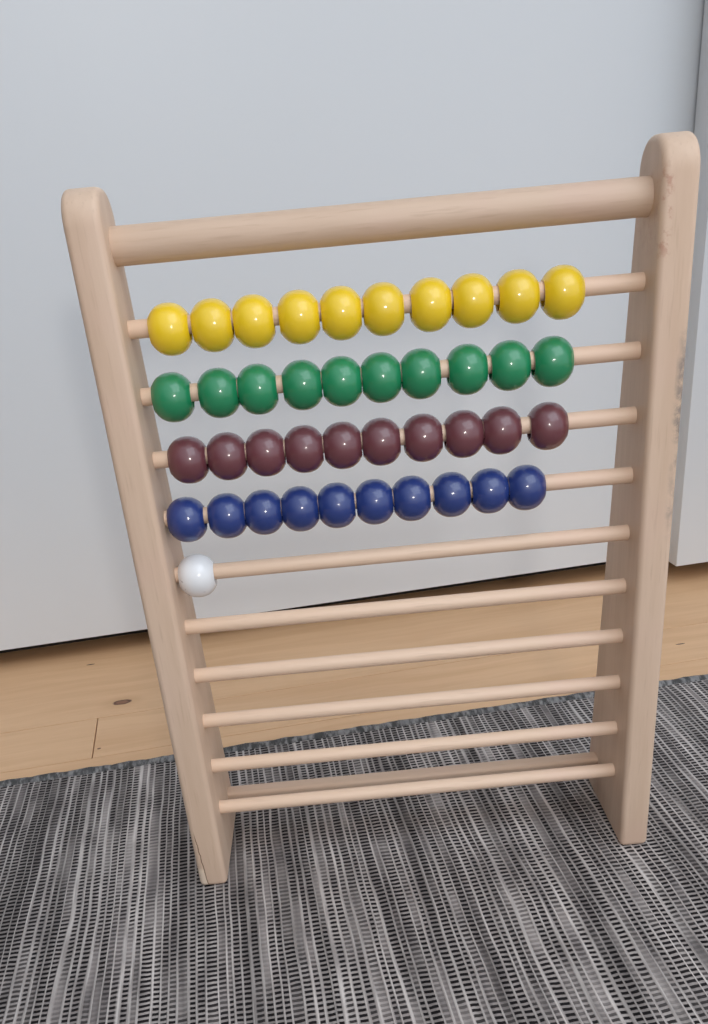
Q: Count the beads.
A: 41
